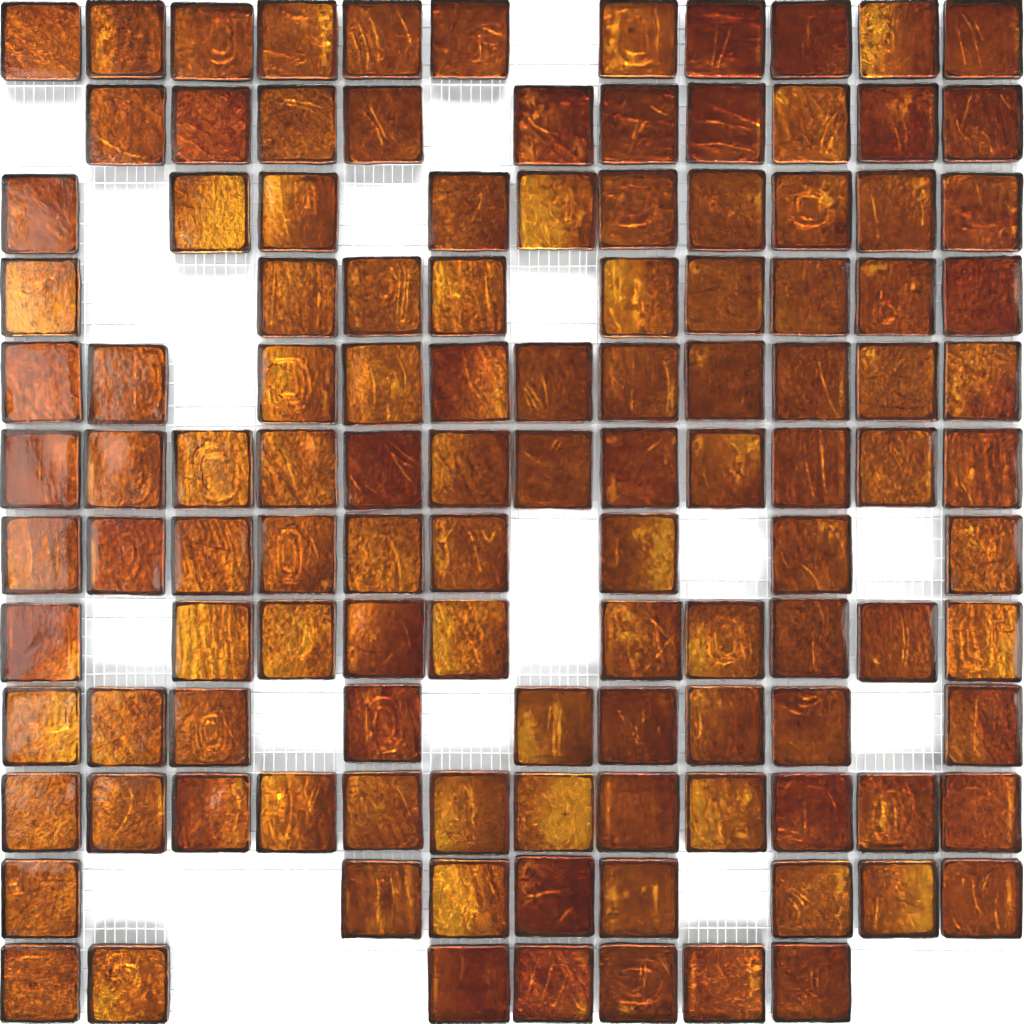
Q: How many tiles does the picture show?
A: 118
